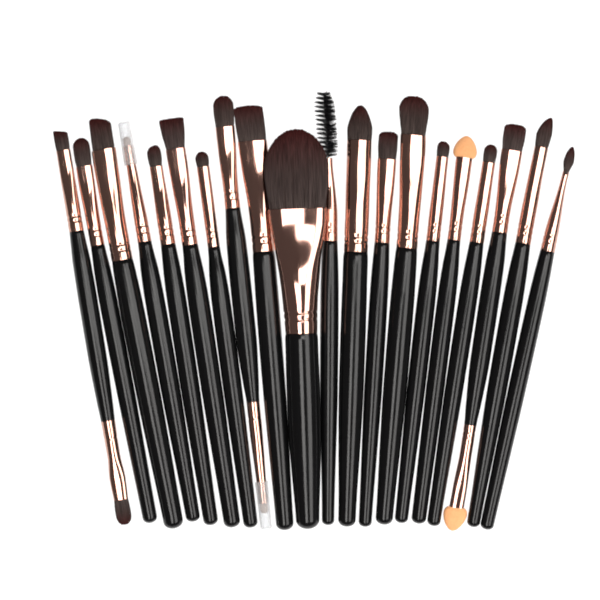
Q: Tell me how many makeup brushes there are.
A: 20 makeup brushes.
